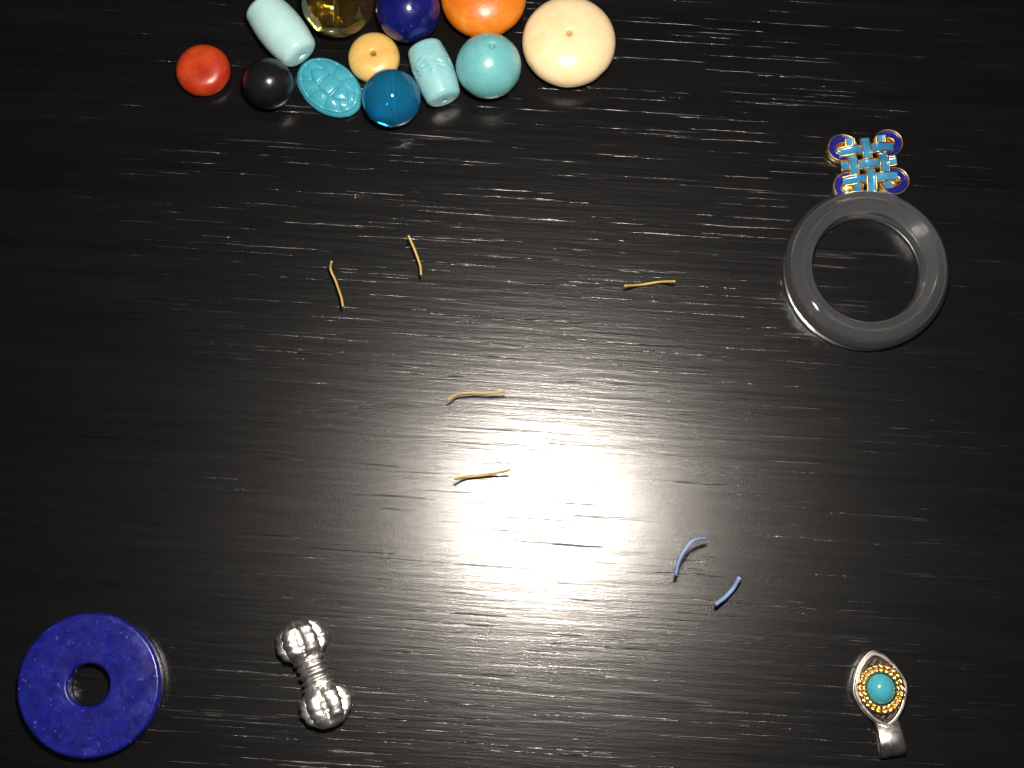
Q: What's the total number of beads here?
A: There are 12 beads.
